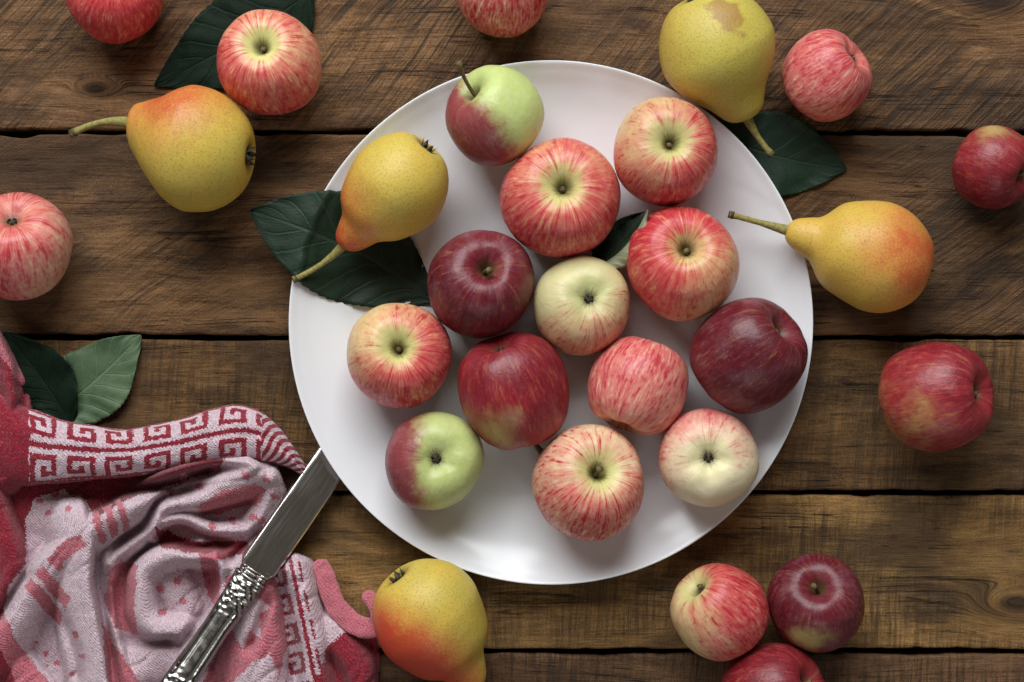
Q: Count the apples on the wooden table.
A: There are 23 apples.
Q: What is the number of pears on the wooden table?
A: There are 5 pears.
